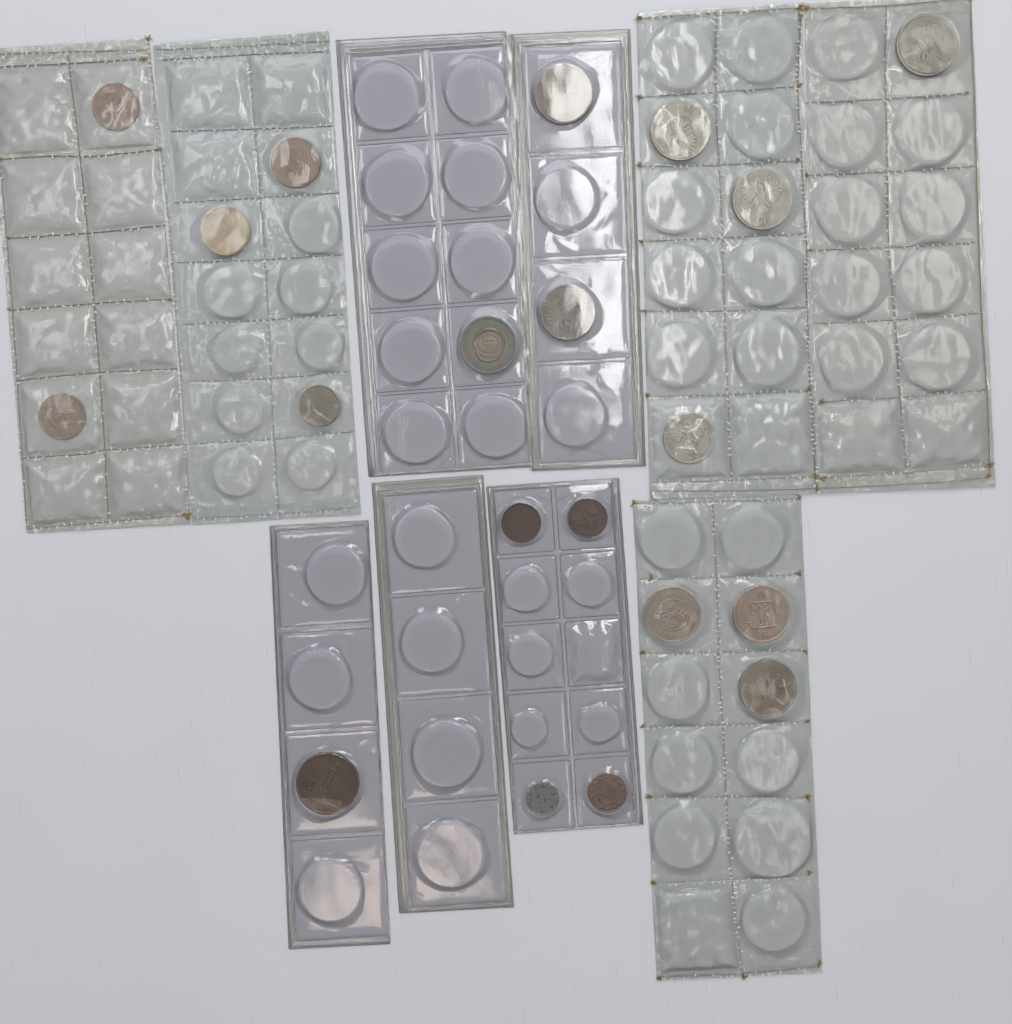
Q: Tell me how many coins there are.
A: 20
